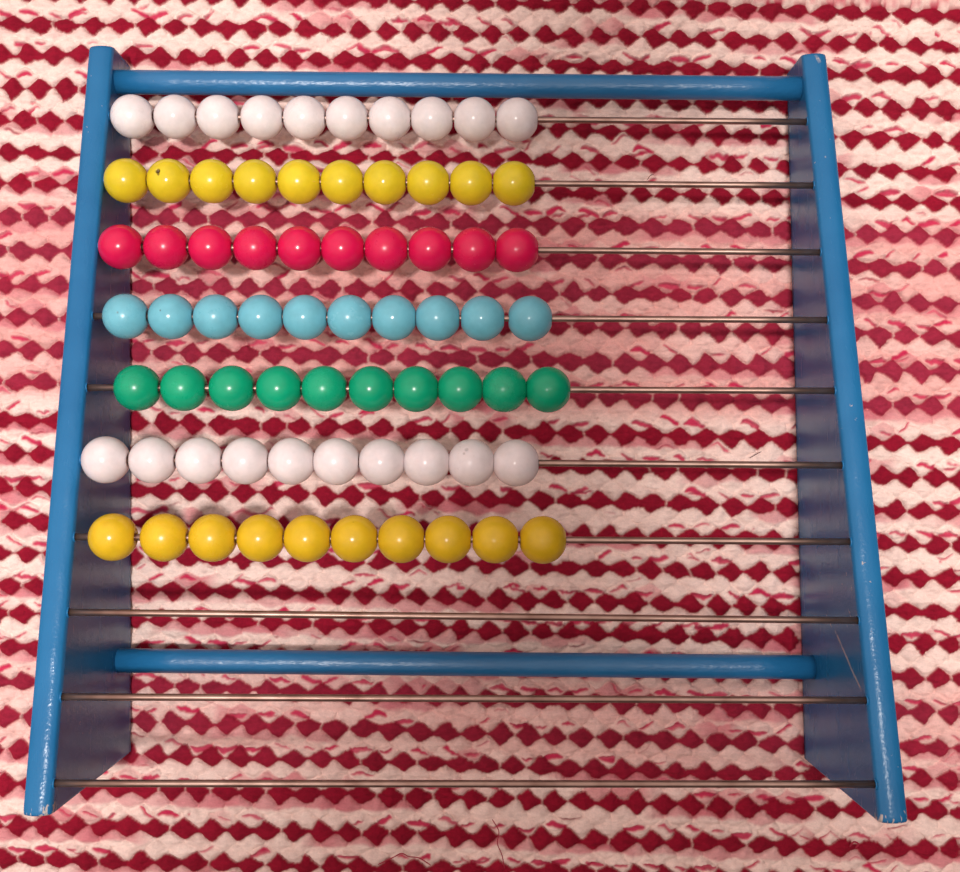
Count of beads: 70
